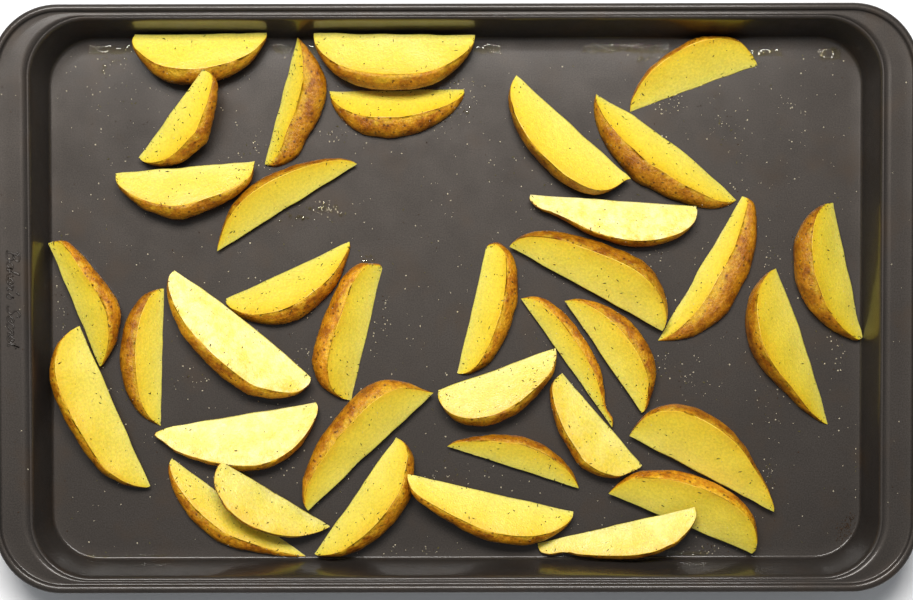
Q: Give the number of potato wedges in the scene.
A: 36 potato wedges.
